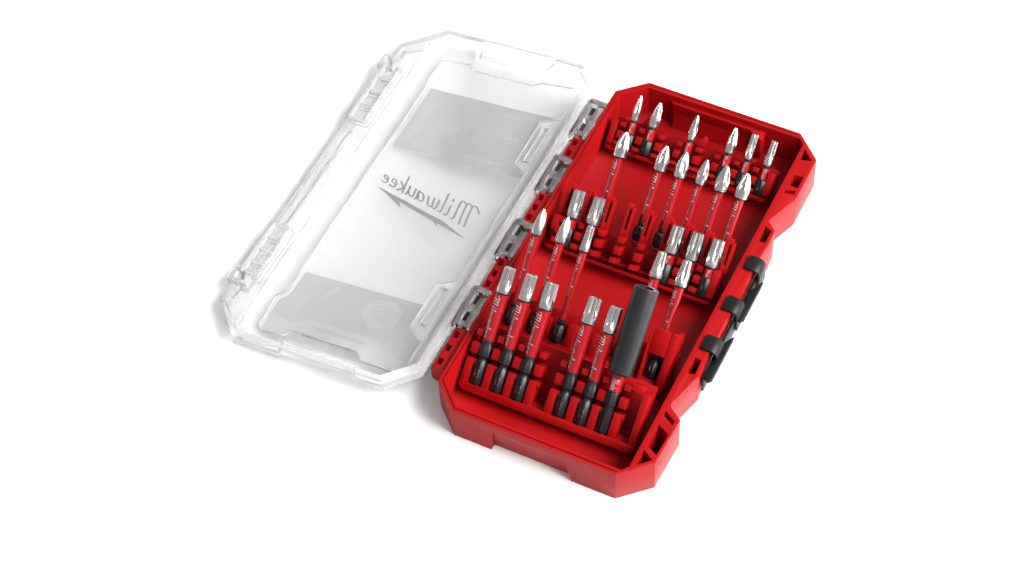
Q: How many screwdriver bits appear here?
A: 27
